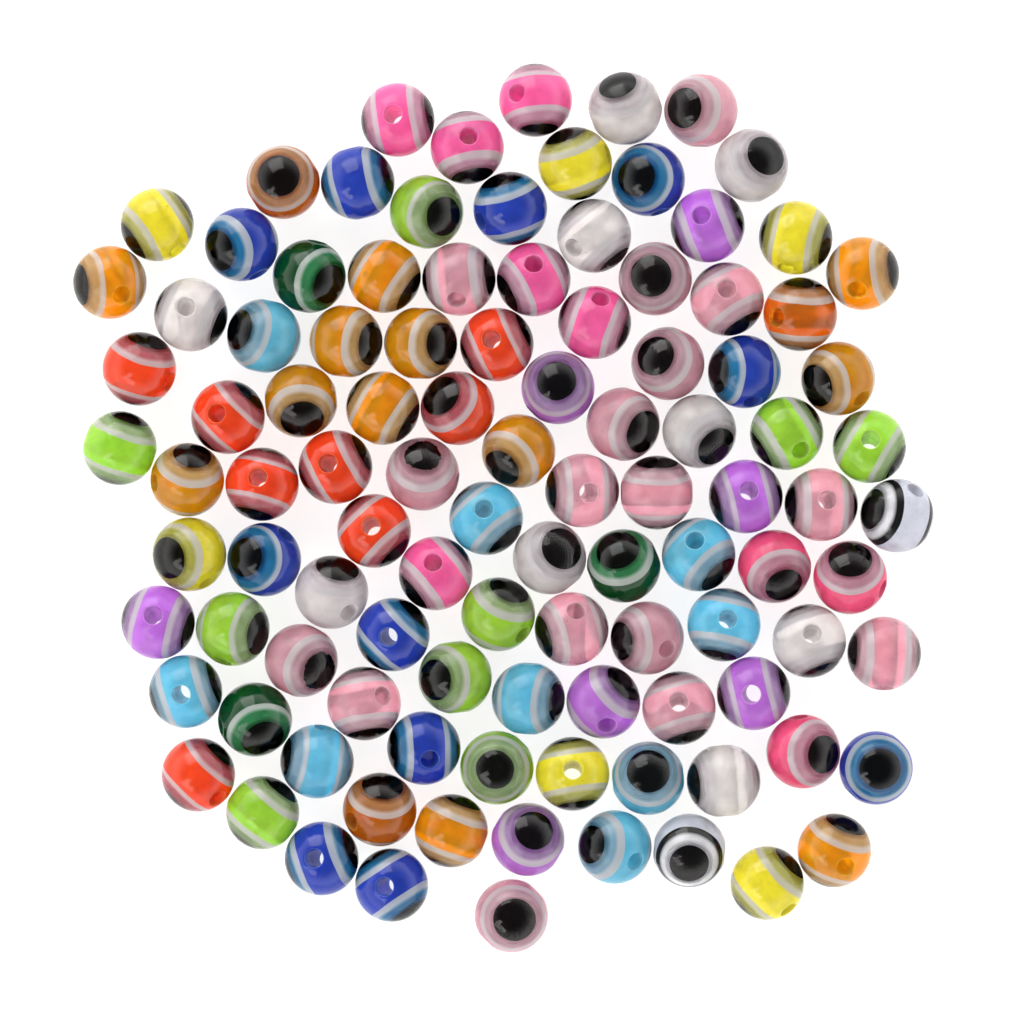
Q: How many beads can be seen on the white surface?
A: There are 105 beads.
